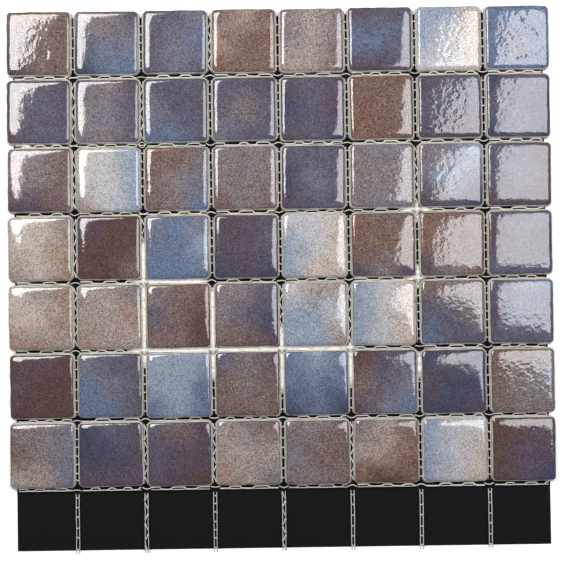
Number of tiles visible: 56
